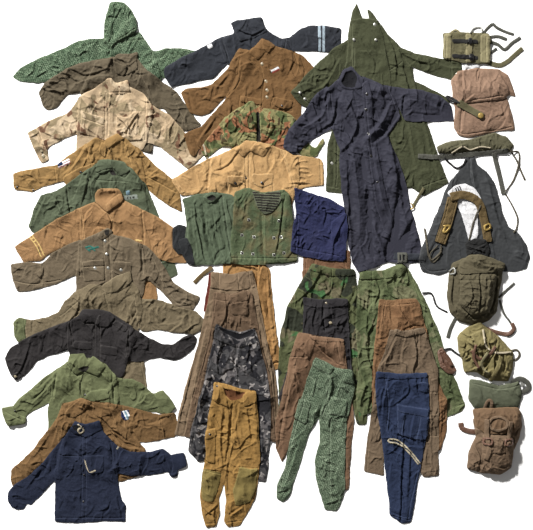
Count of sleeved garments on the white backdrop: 18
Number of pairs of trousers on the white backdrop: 13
